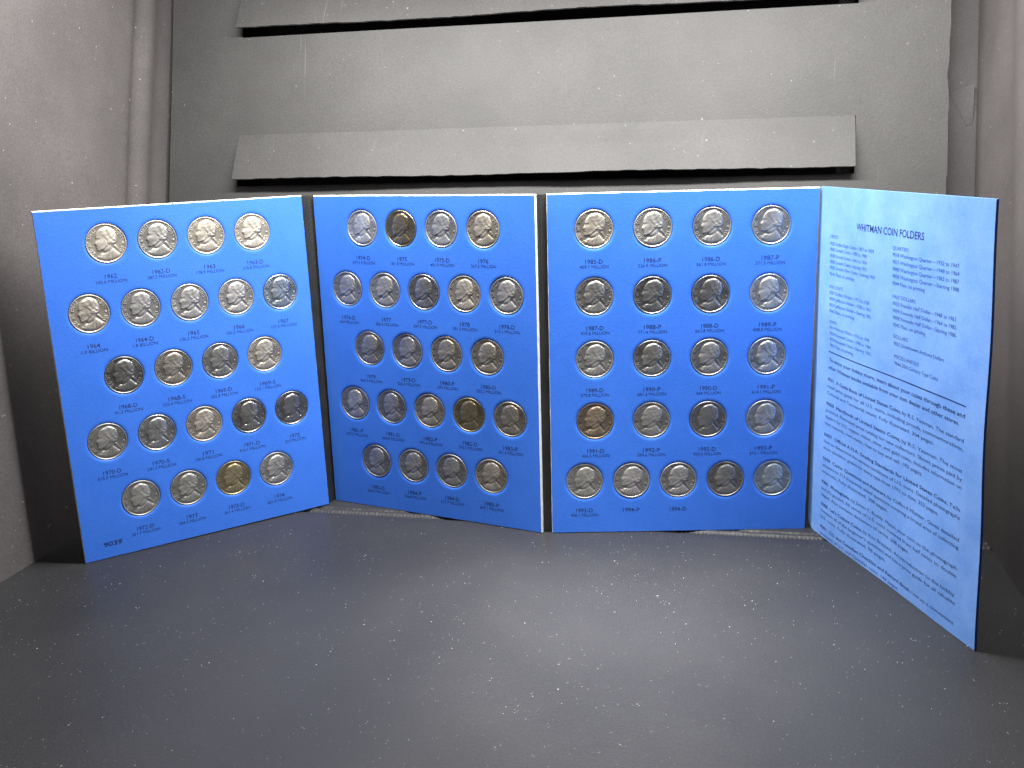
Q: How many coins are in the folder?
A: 65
